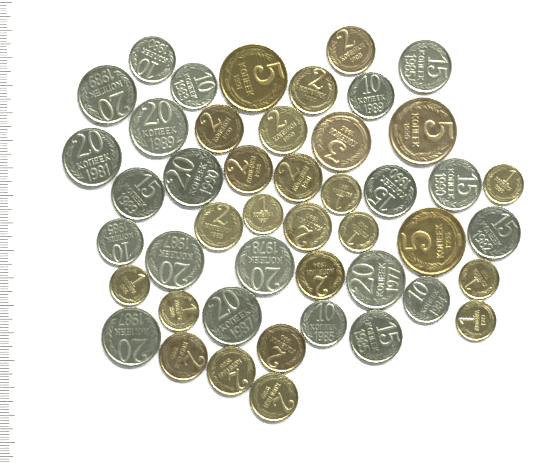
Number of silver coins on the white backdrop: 21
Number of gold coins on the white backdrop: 25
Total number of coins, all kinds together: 46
